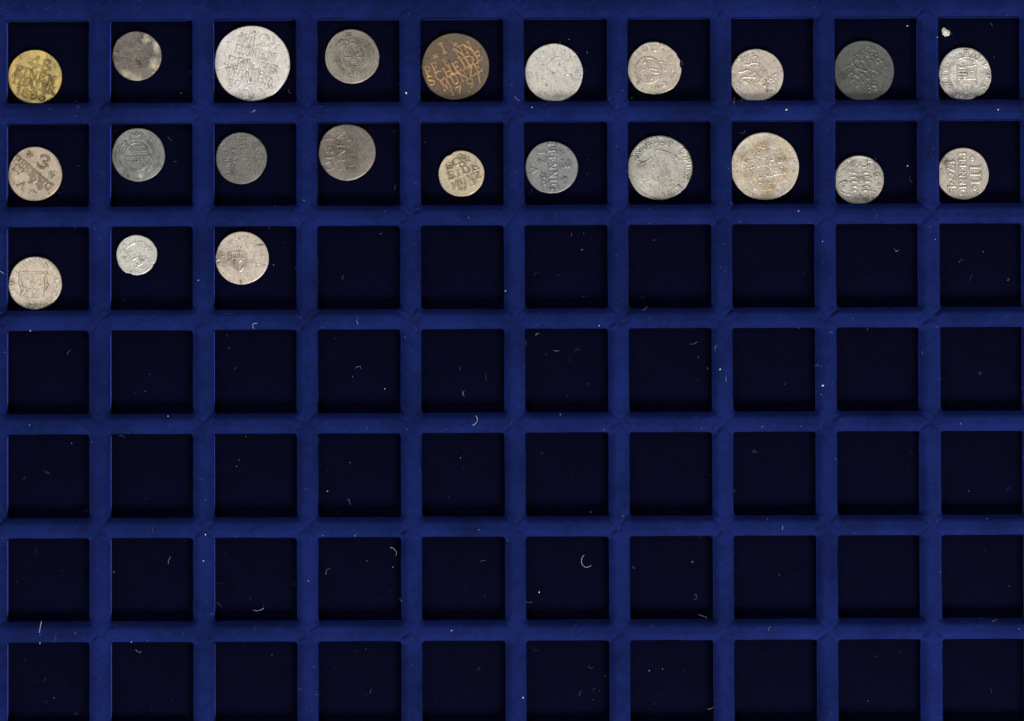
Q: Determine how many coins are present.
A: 23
